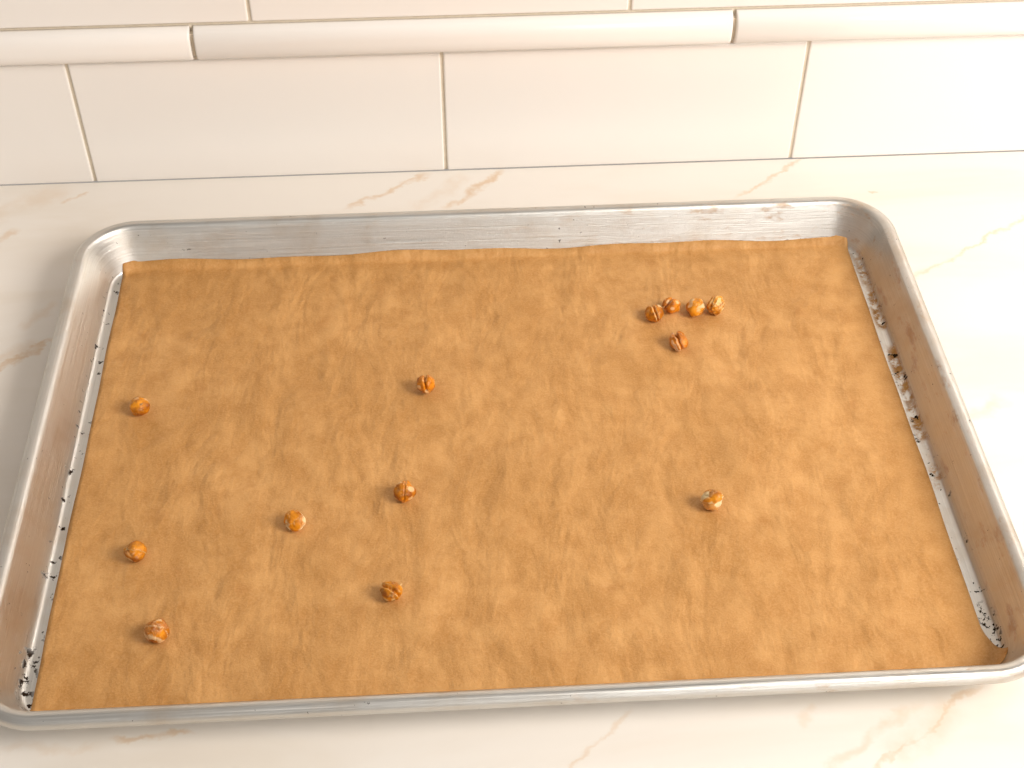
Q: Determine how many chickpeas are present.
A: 13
